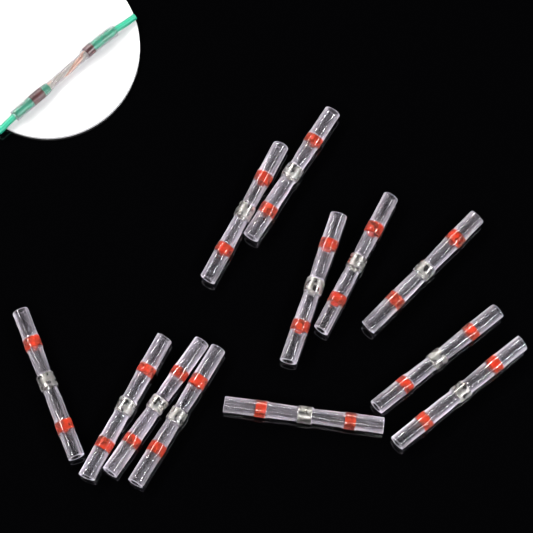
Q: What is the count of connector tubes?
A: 12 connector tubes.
